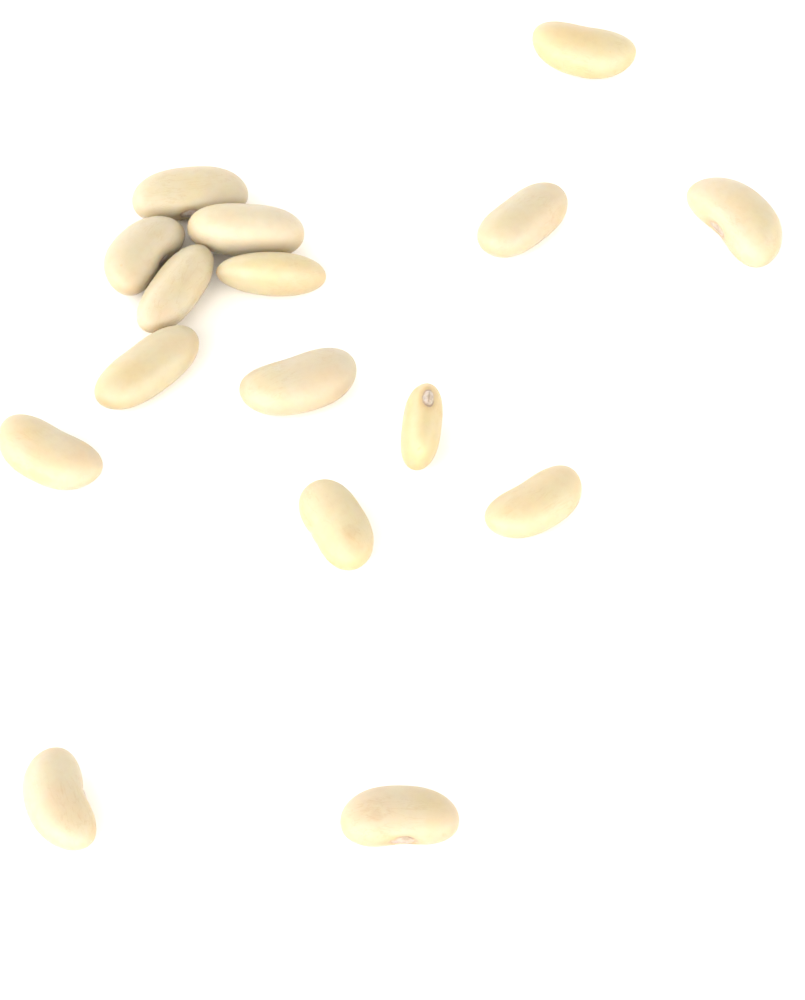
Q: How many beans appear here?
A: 16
